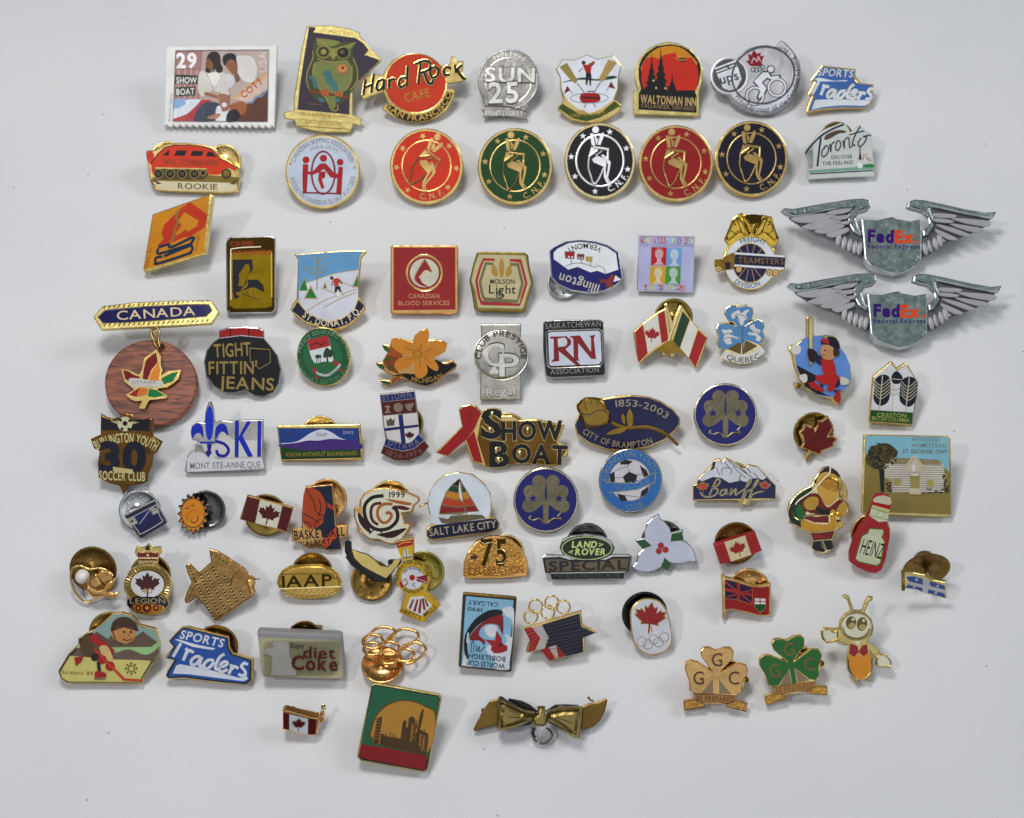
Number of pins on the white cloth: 81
